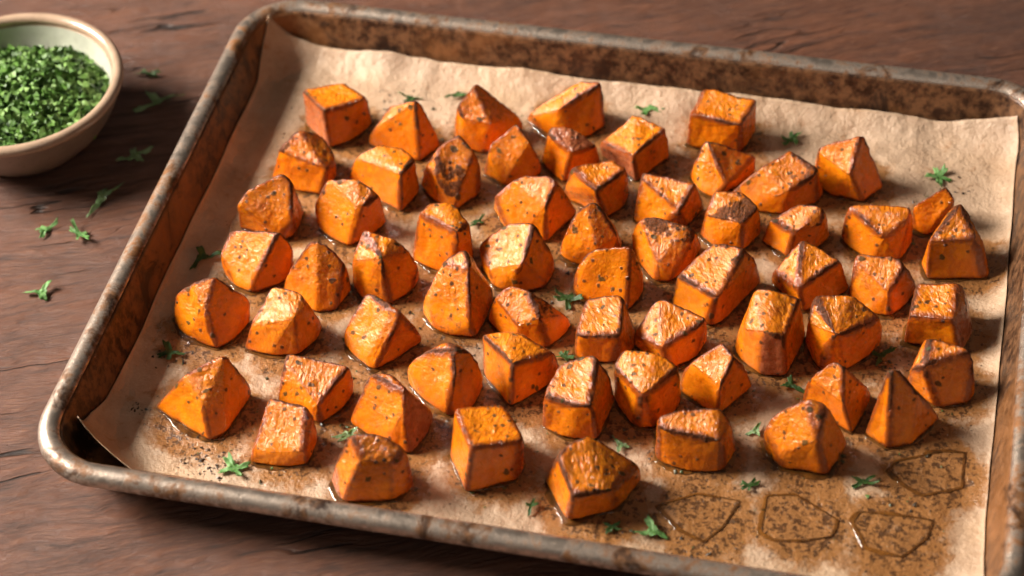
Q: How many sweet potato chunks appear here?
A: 62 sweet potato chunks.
